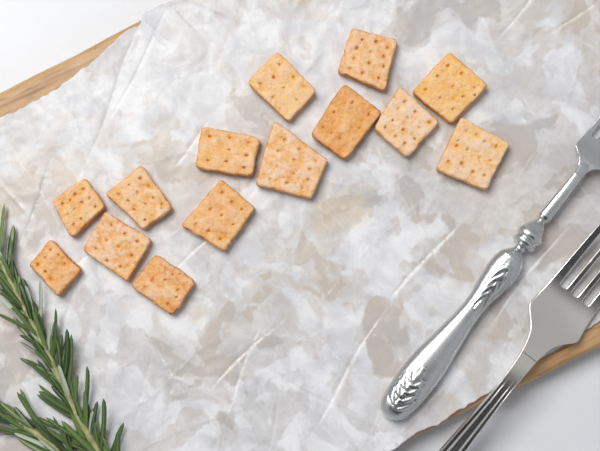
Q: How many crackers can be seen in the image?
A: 14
